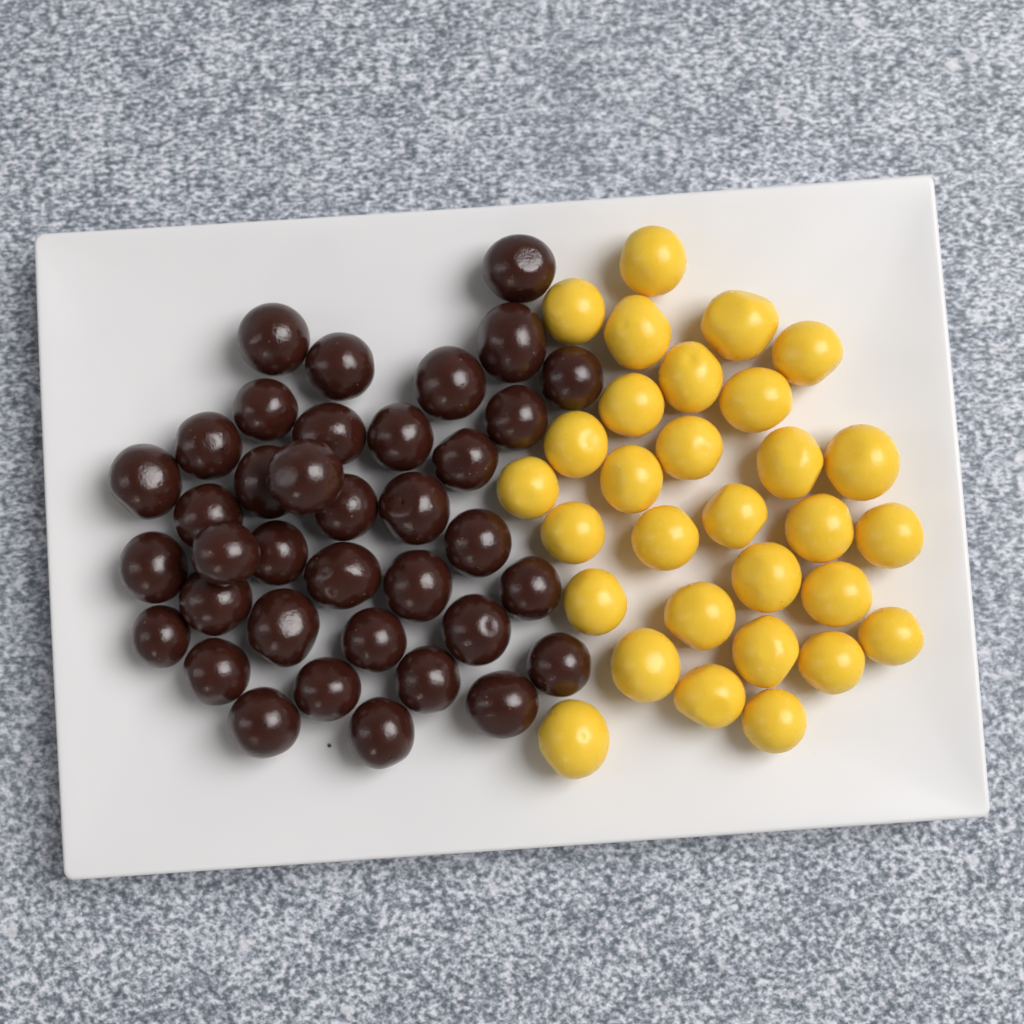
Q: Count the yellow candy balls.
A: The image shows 30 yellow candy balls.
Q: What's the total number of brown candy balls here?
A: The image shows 37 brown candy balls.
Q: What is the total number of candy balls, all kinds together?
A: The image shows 67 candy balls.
